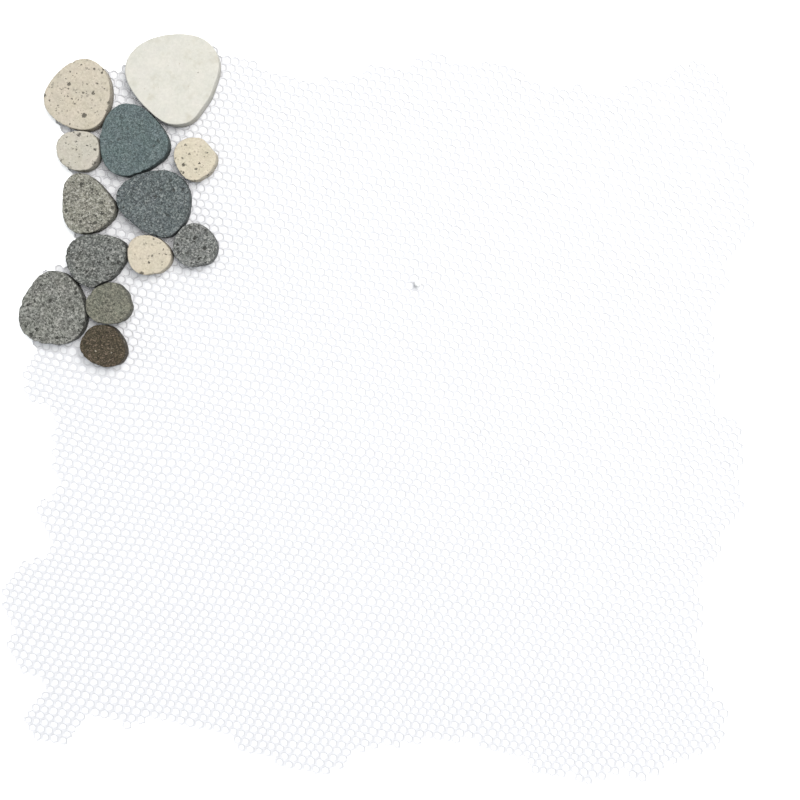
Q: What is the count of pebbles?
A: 13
